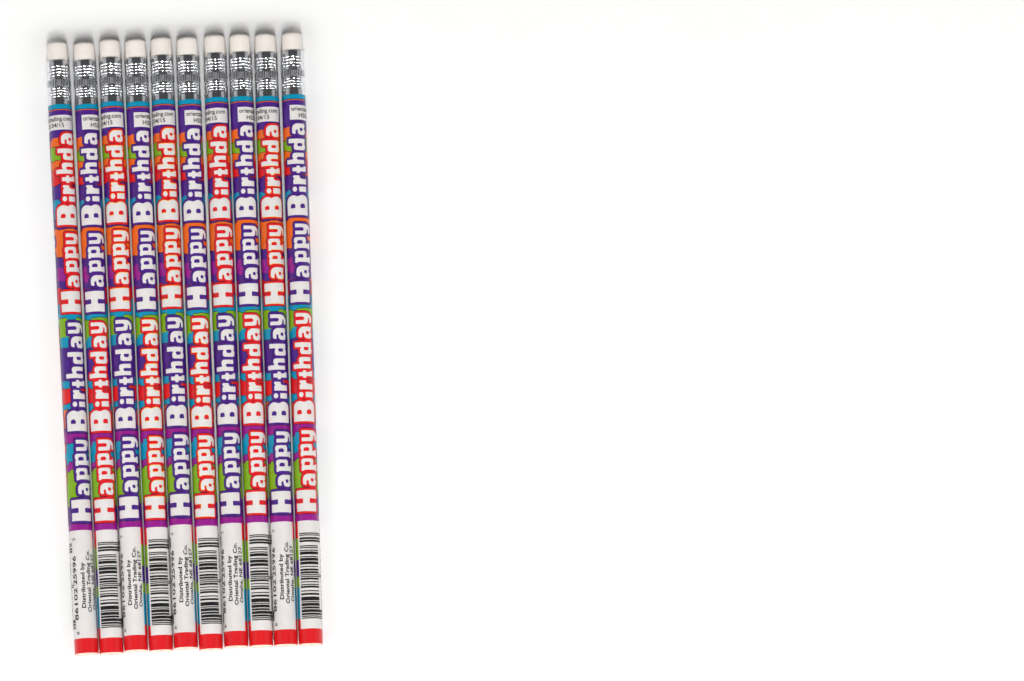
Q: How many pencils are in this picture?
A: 10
